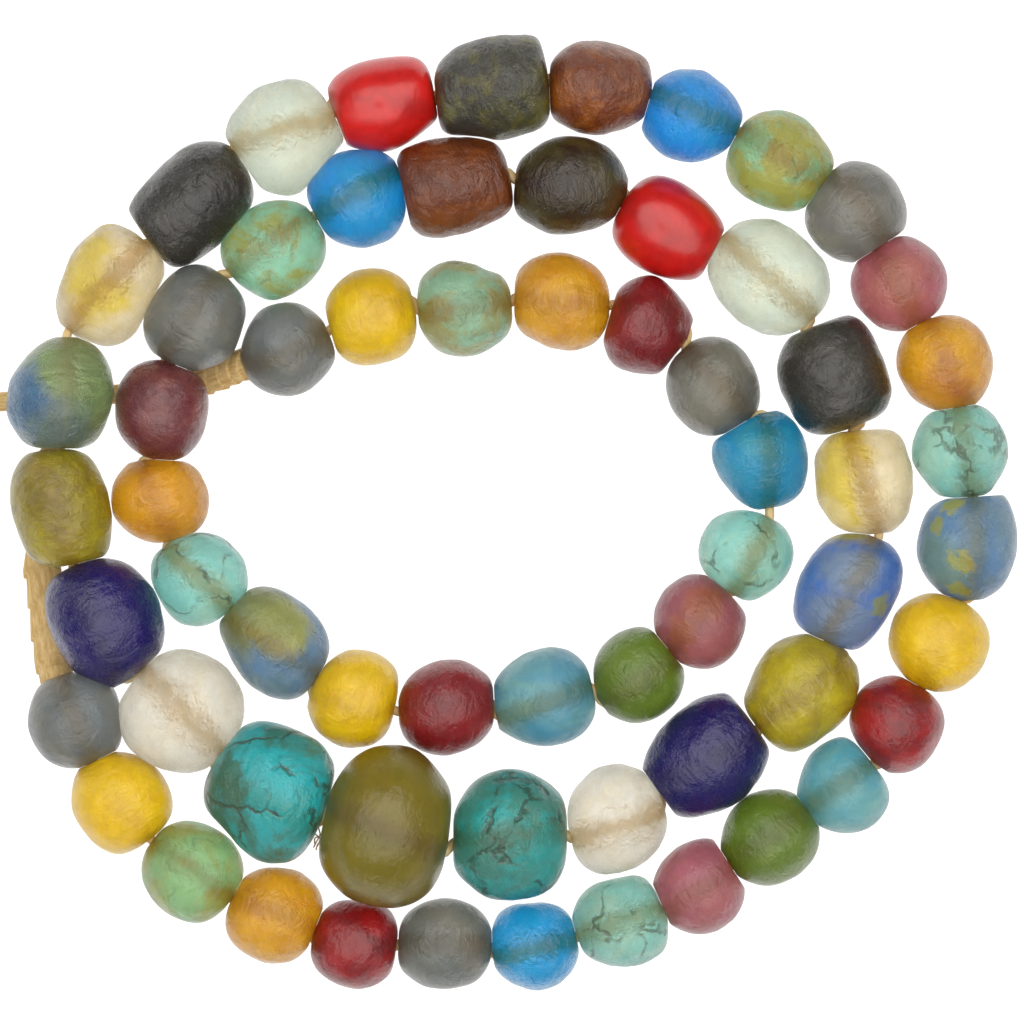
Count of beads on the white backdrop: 63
